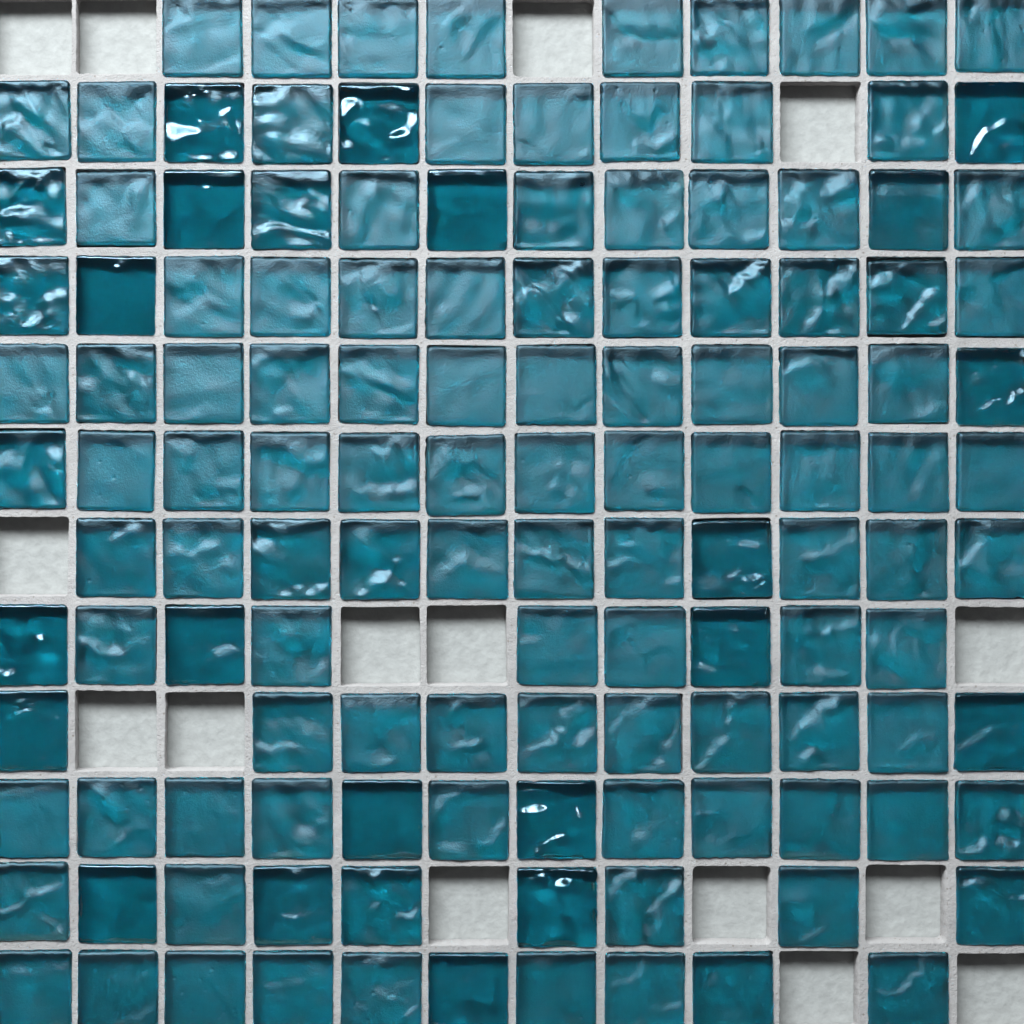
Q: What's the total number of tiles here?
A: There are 129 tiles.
